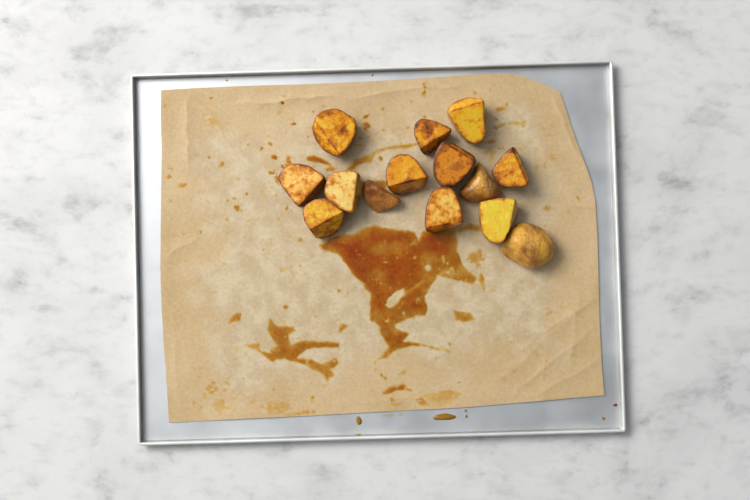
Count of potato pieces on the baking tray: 14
